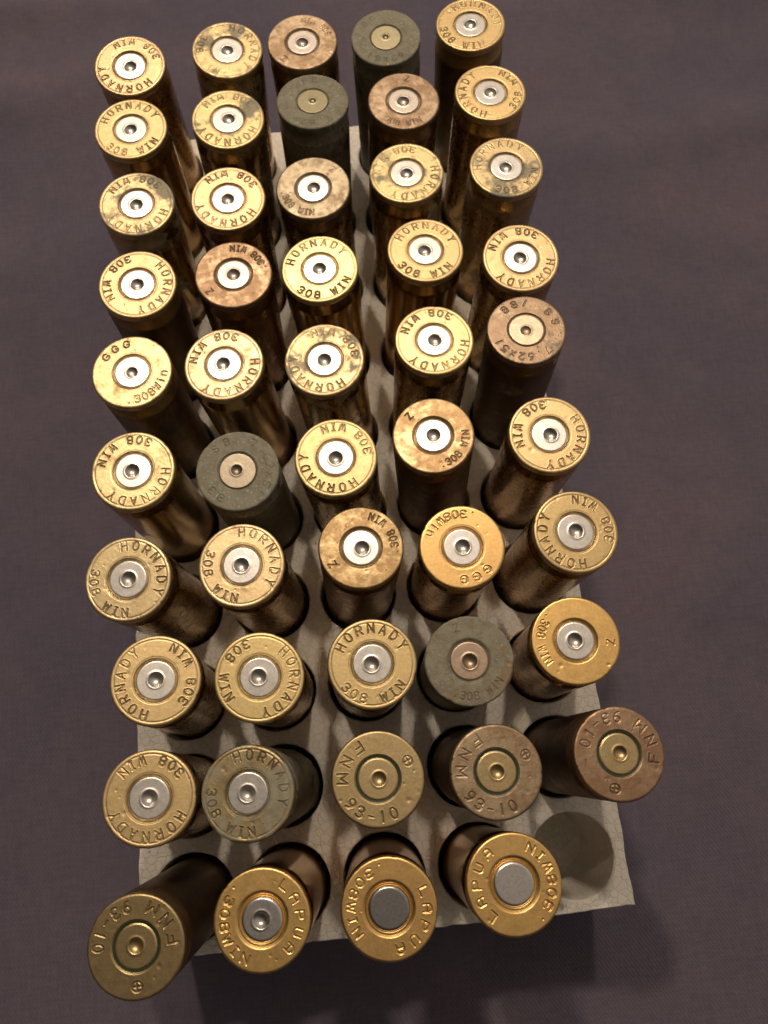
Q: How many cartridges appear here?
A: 49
